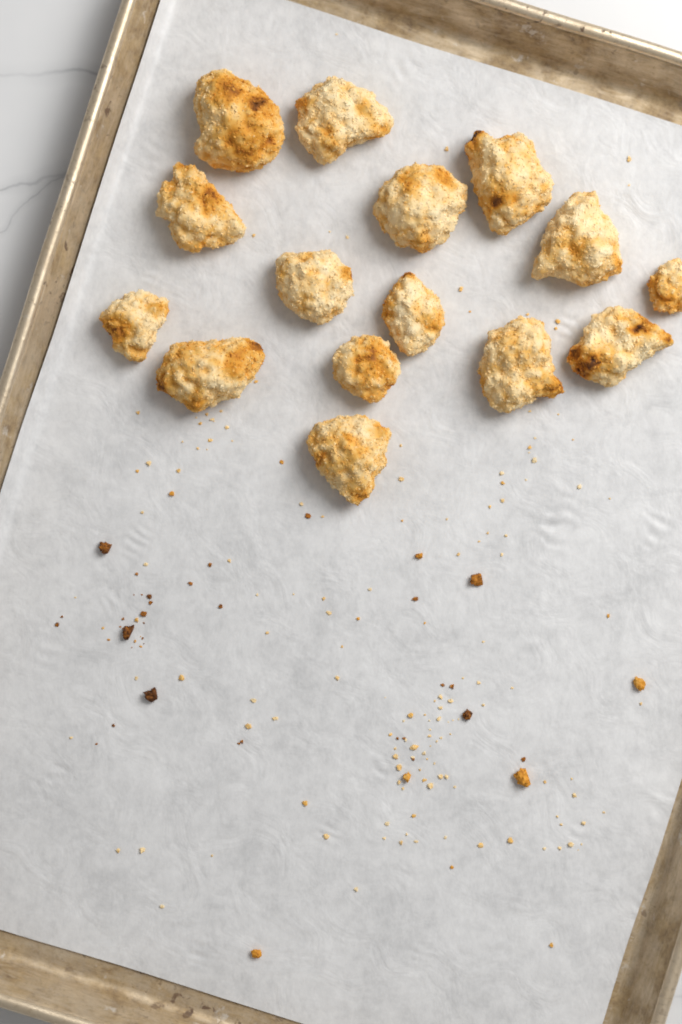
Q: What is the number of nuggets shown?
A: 15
